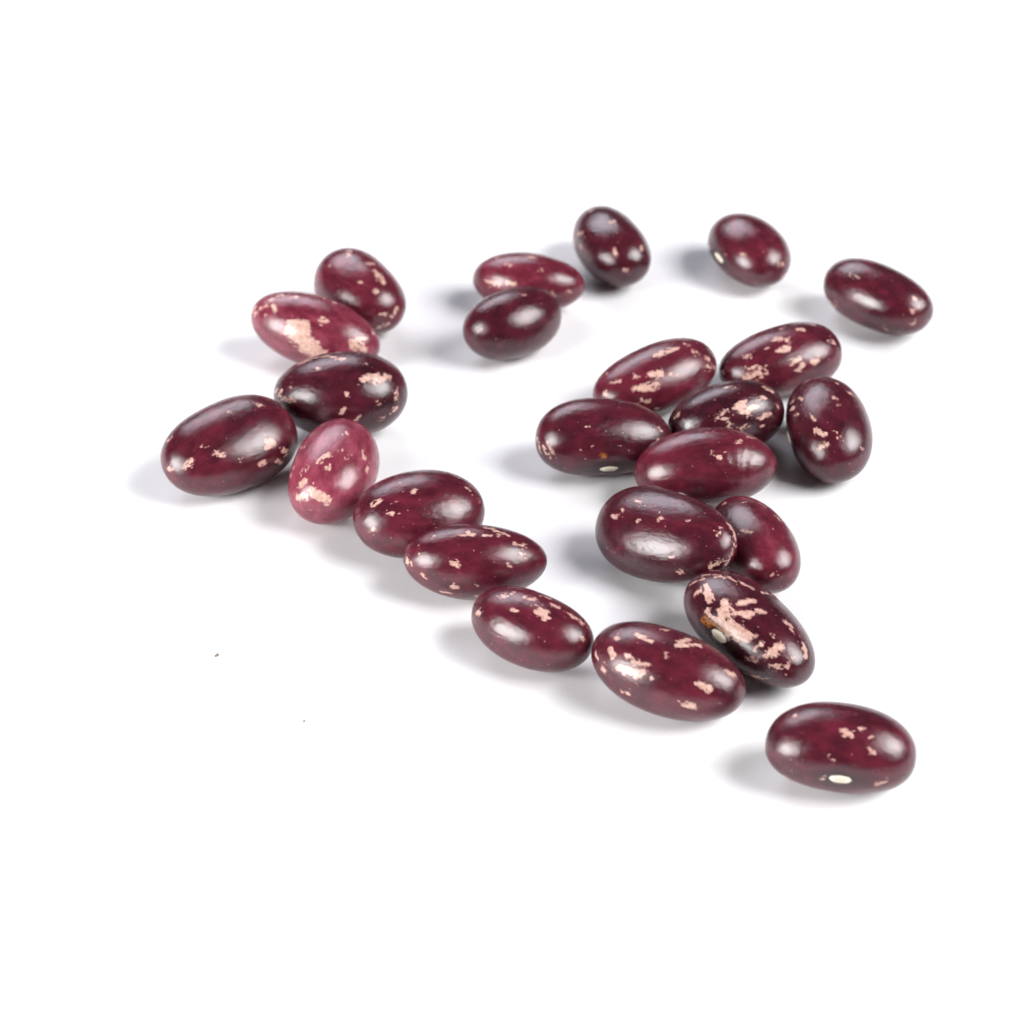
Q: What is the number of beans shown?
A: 24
